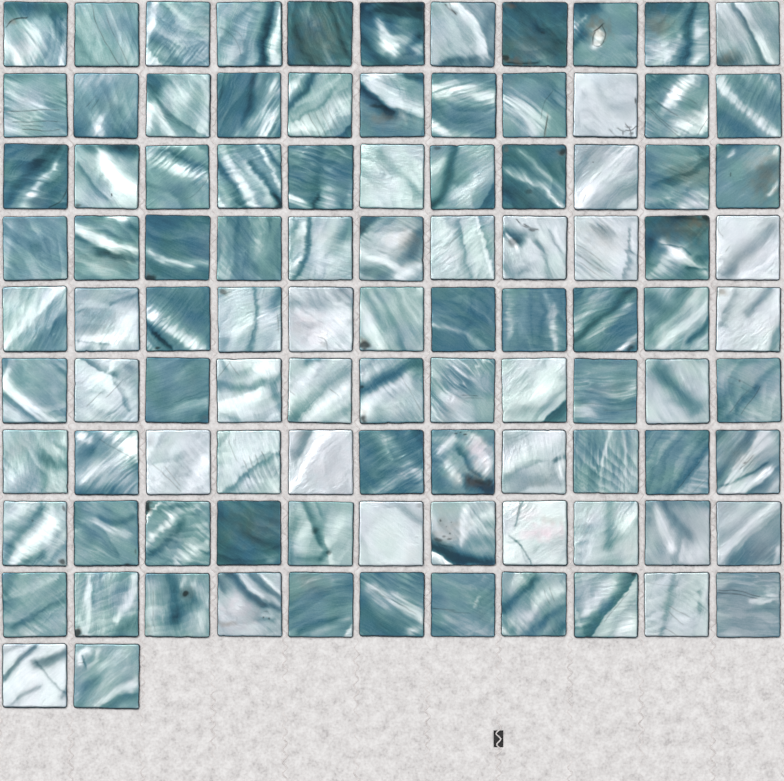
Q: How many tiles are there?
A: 101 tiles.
